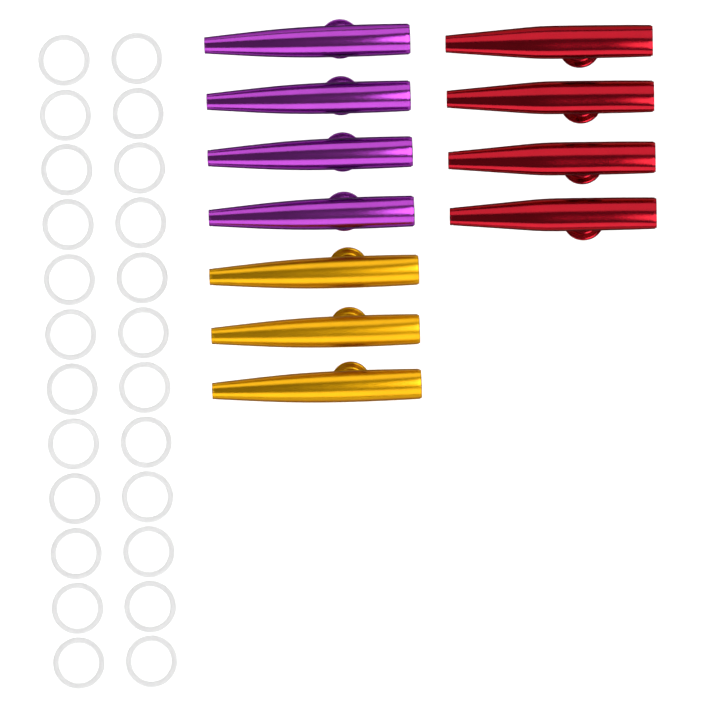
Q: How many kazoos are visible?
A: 11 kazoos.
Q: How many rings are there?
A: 24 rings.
